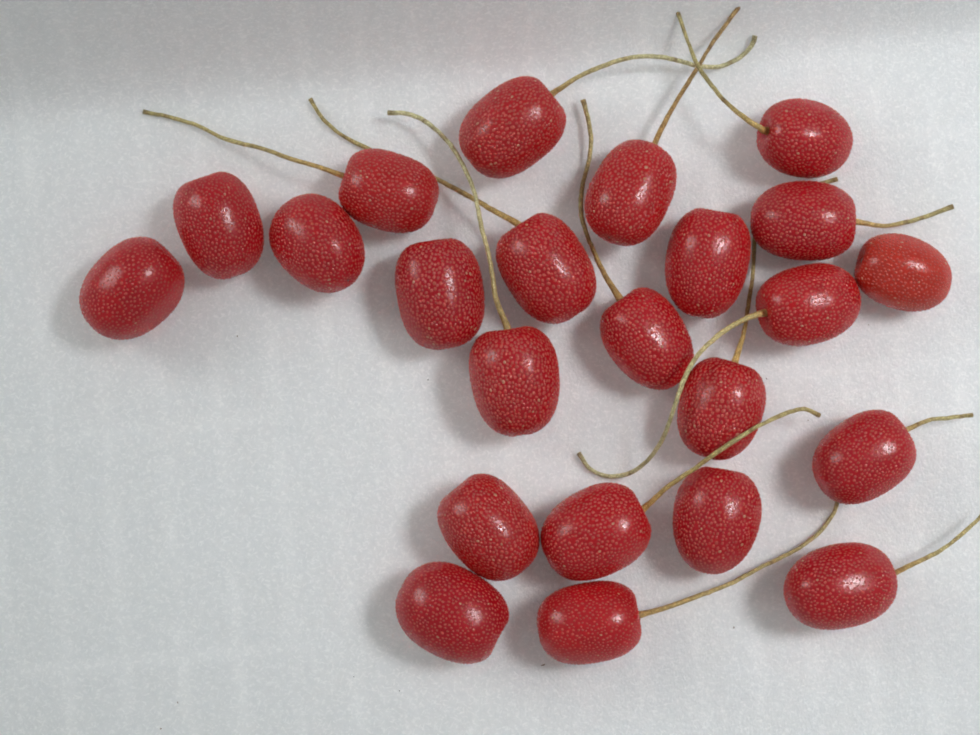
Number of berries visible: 23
